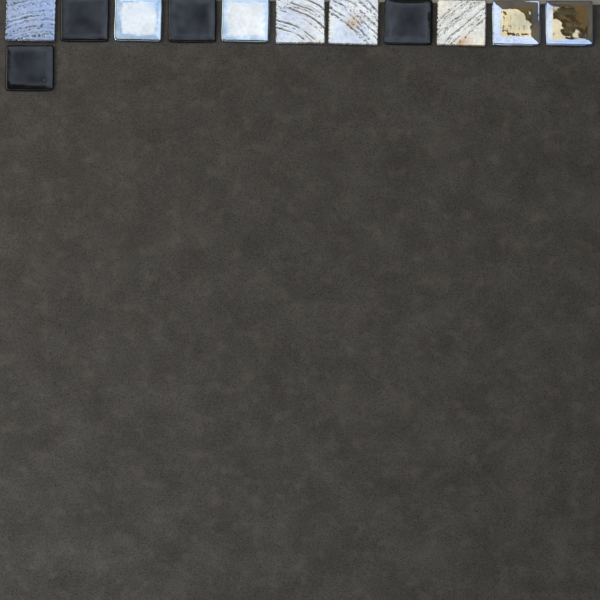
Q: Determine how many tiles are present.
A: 12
